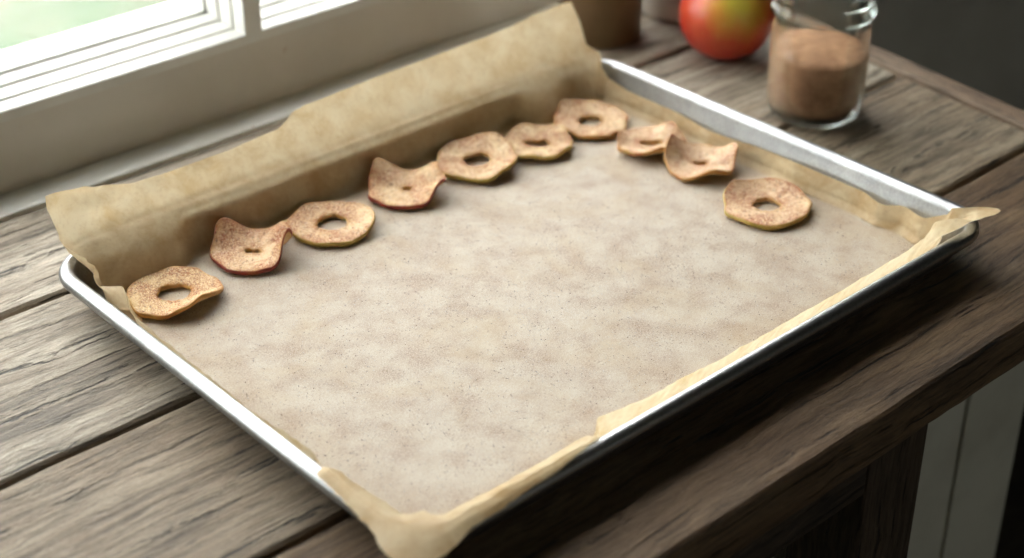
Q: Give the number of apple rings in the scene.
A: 10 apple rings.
